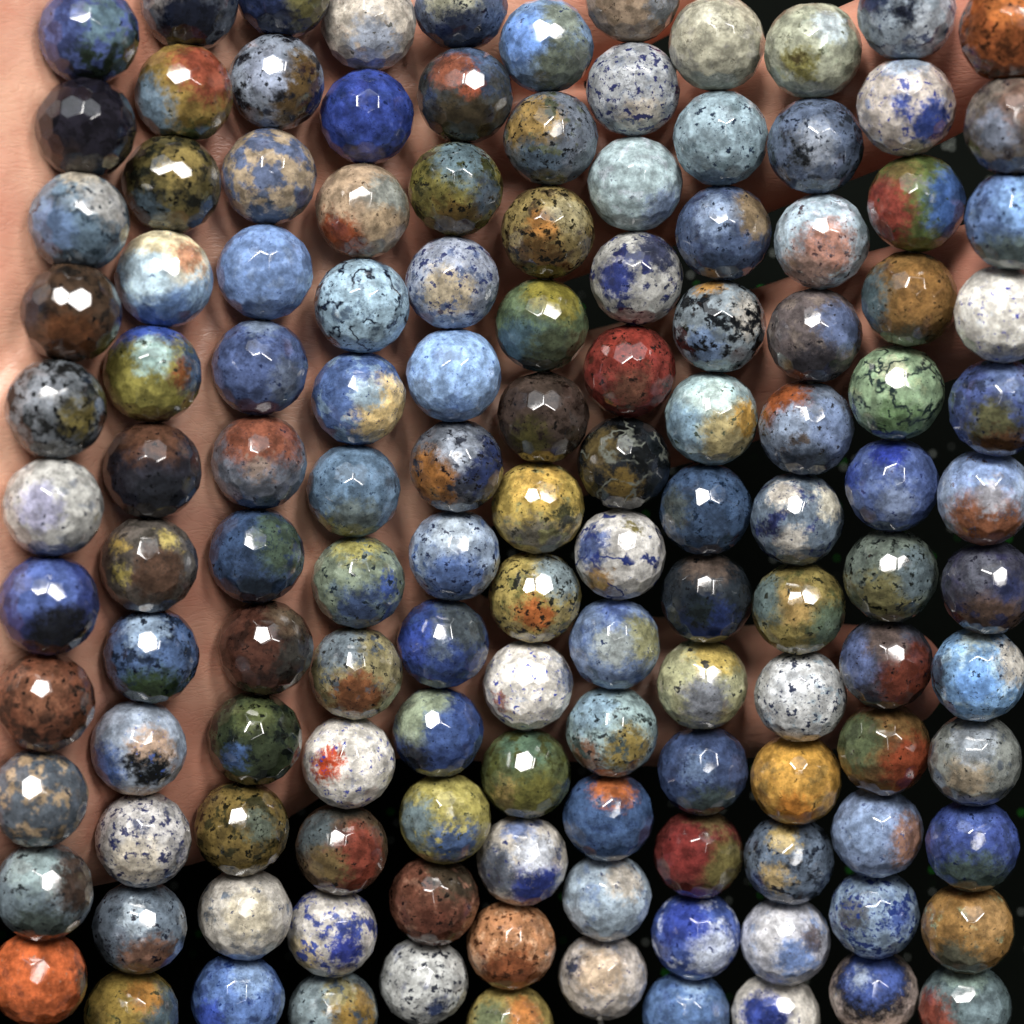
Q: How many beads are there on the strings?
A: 131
